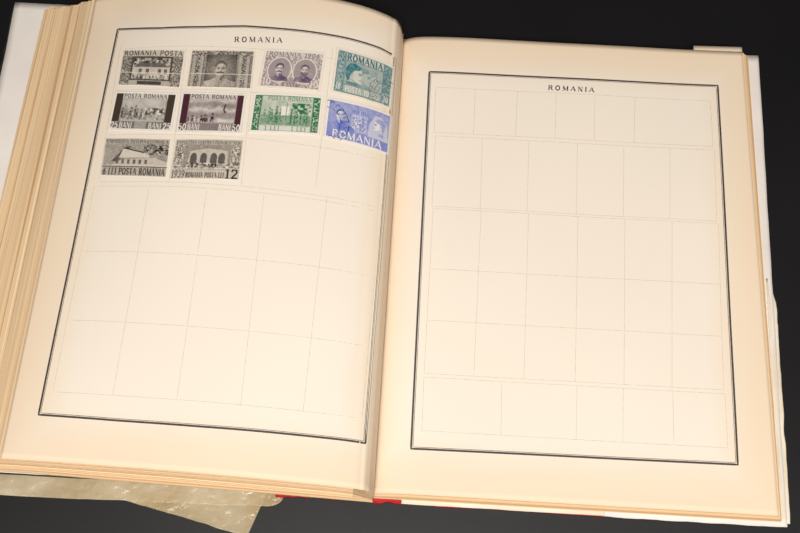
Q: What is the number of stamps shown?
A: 10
